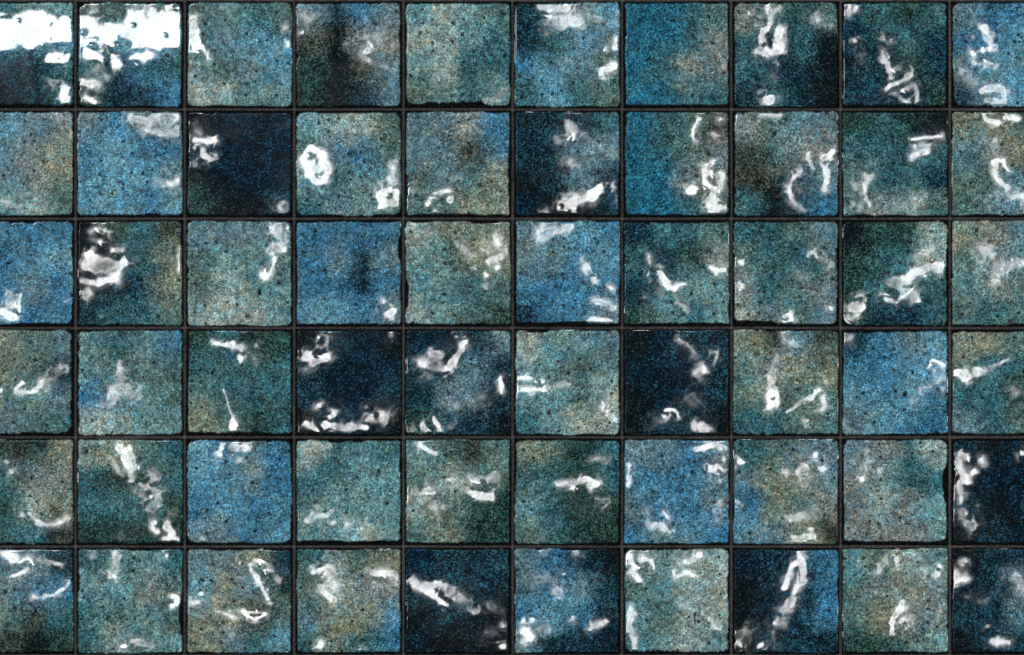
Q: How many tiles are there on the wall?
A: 60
